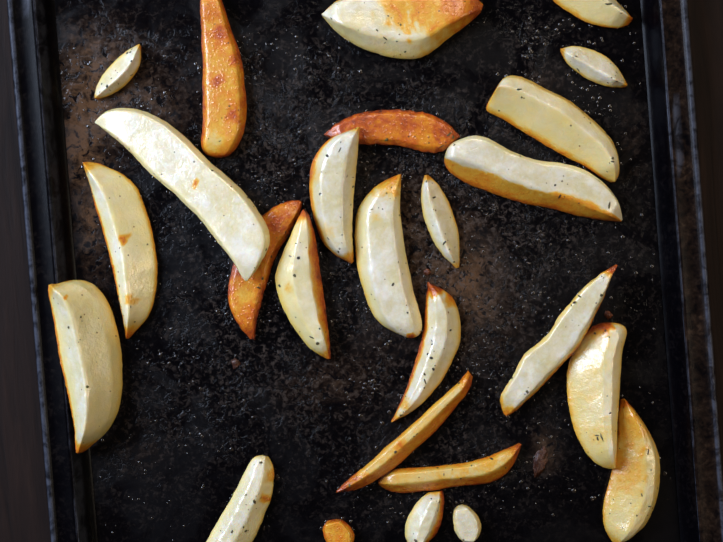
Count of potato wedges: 26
